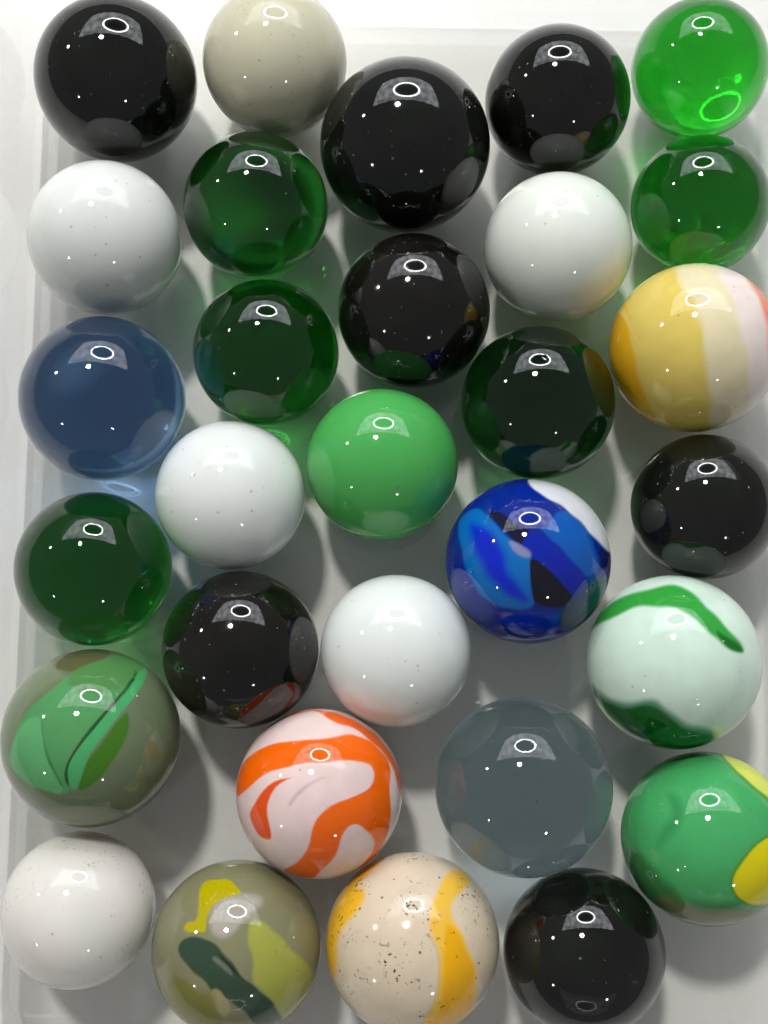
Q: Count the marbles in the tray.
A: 30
